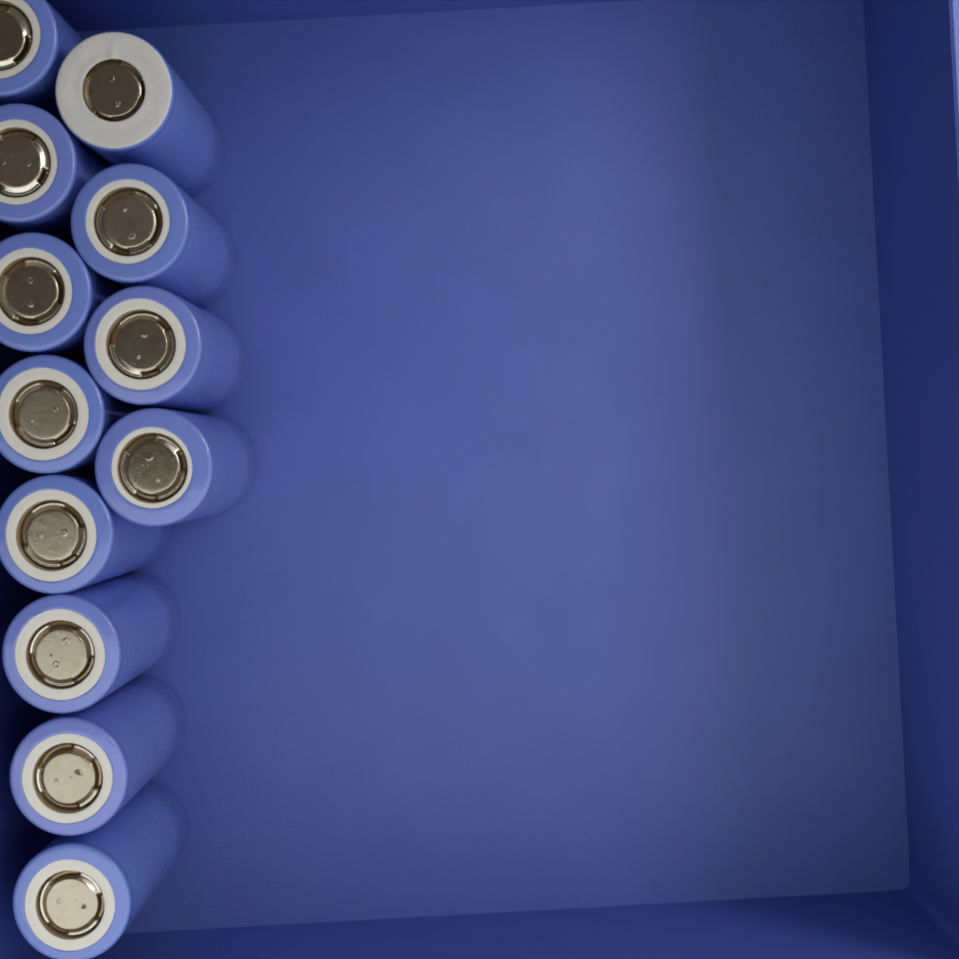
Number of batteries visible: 12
